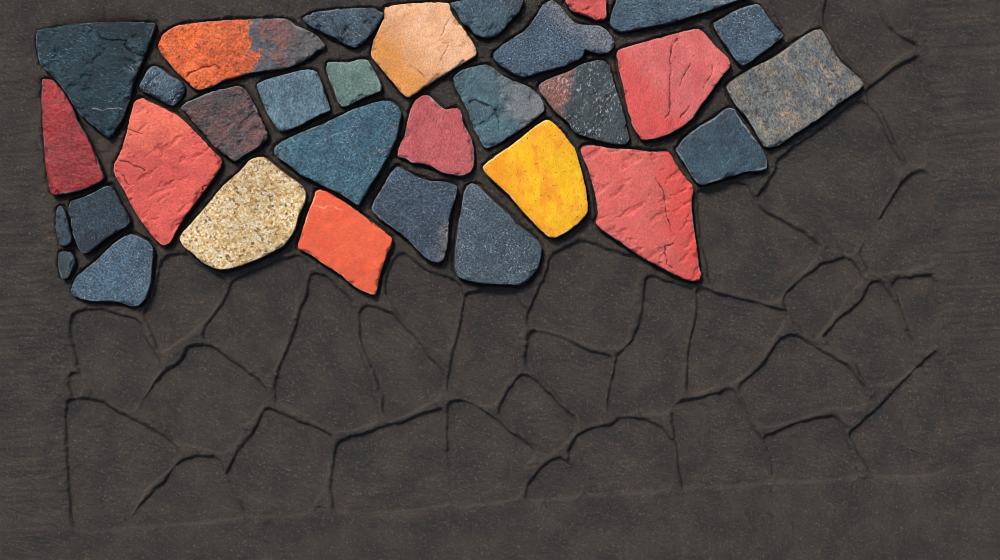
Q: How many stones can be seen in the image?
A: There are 32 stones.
